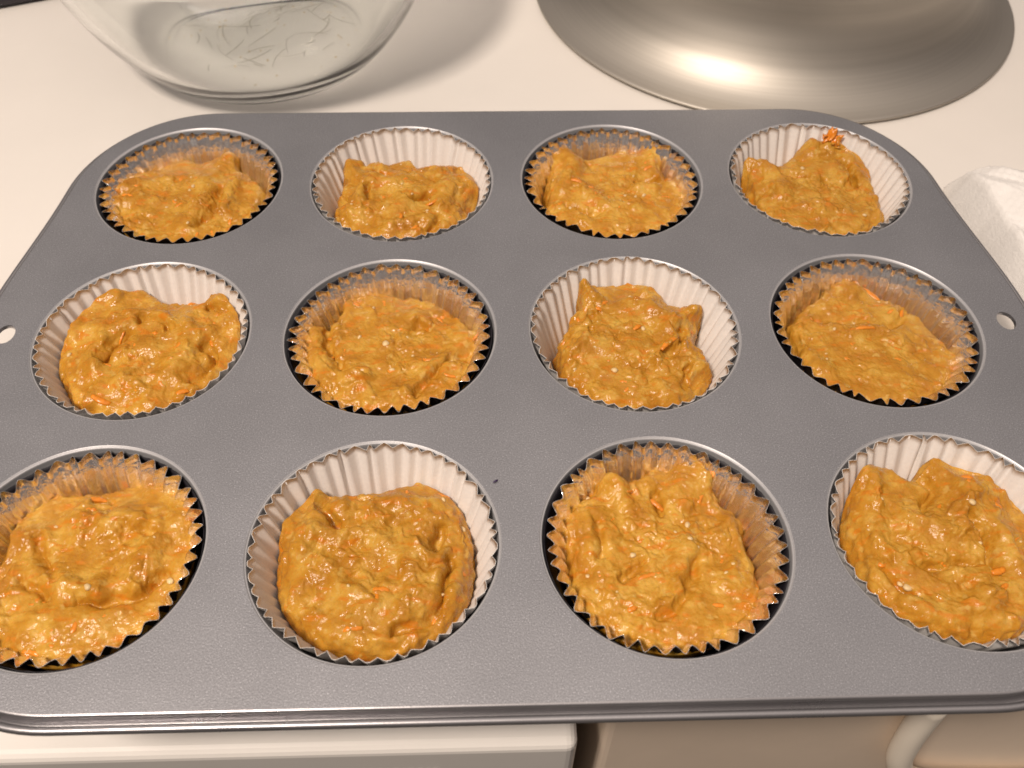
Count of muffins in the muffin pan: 12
